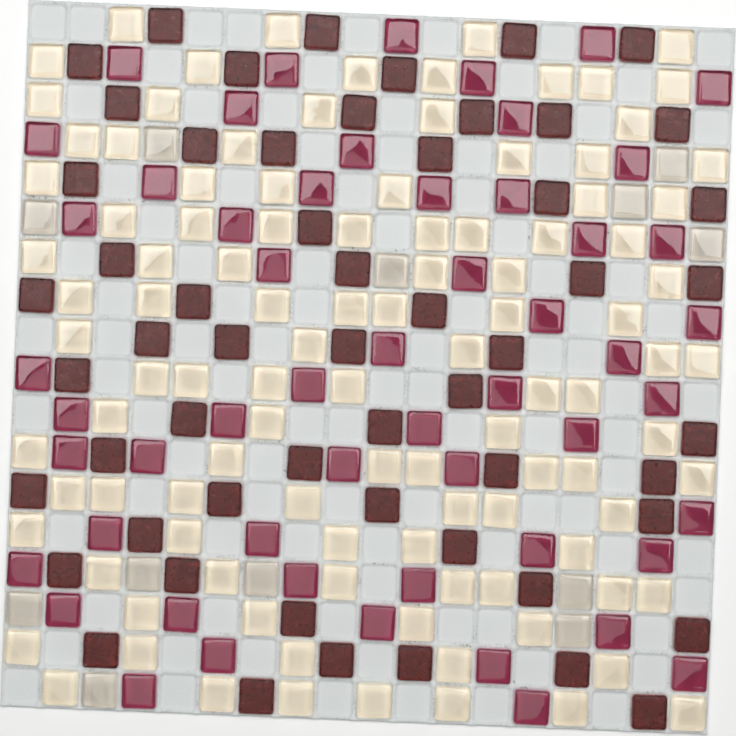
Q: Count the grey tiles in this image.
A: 12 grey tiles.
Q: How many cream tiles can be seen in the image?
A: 106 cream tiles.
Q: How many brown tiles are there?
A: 56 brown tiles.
